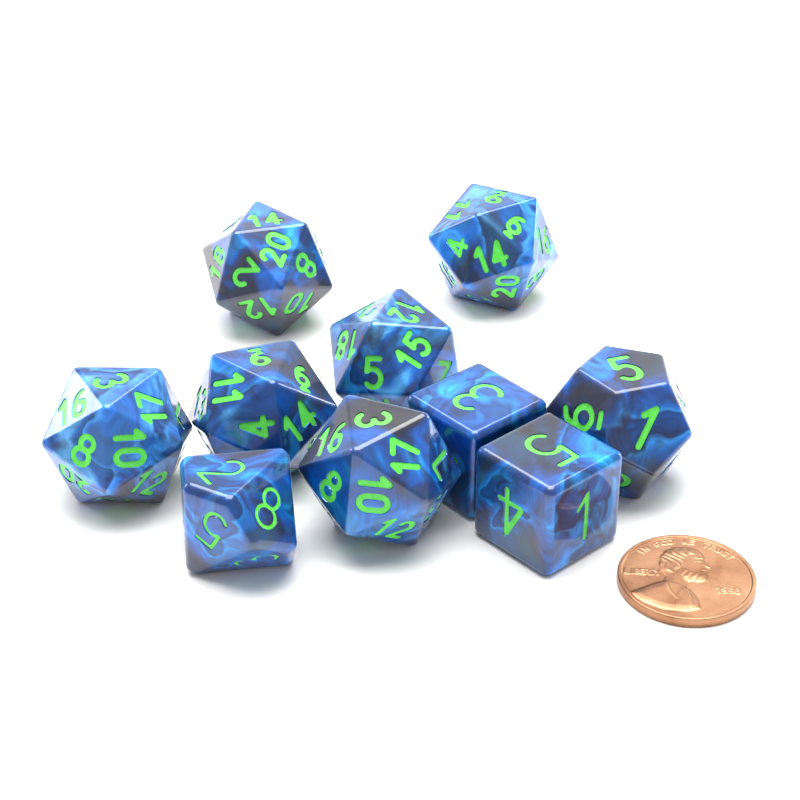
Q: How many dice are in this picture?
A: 10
